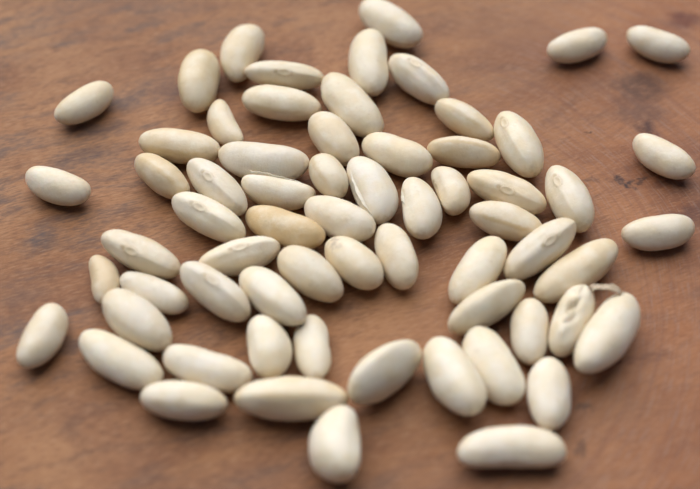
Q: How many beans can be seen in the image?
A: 65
